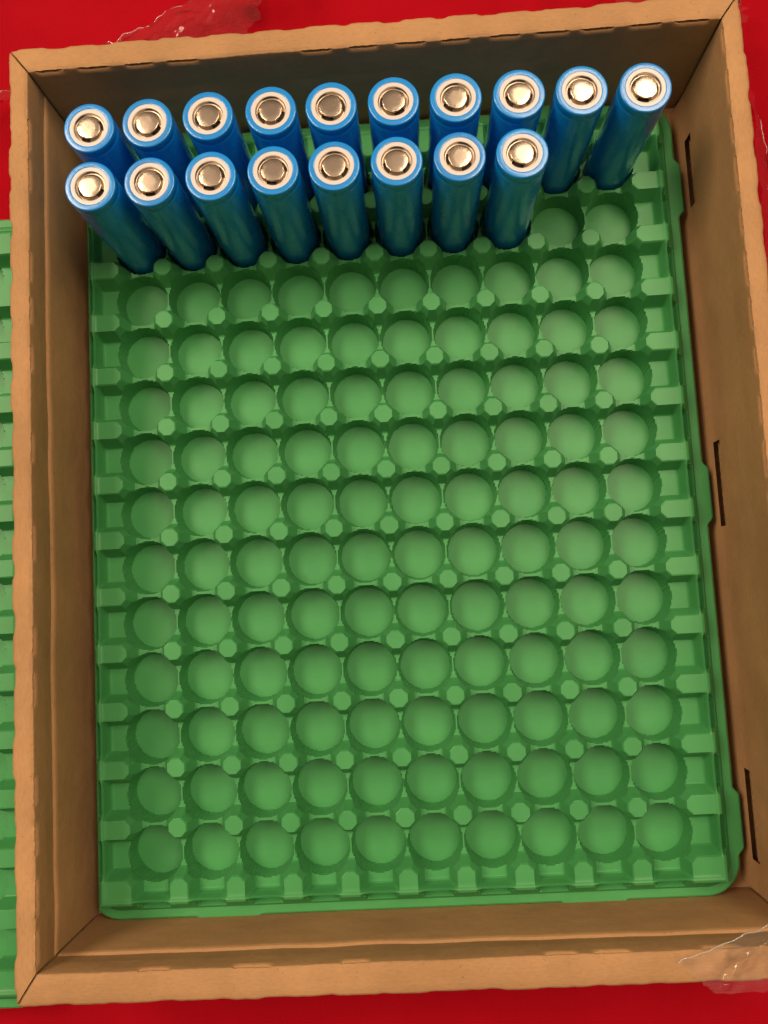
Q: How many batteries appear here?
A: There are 18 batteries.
